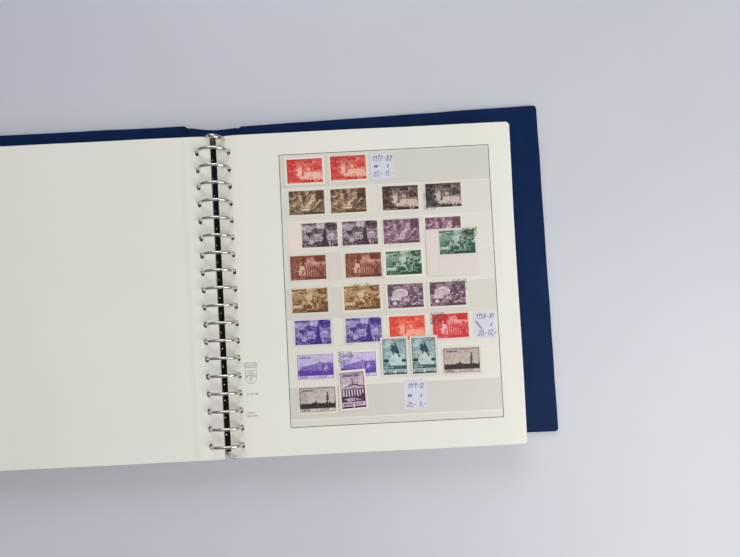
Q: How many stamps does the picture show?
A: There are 29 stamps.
